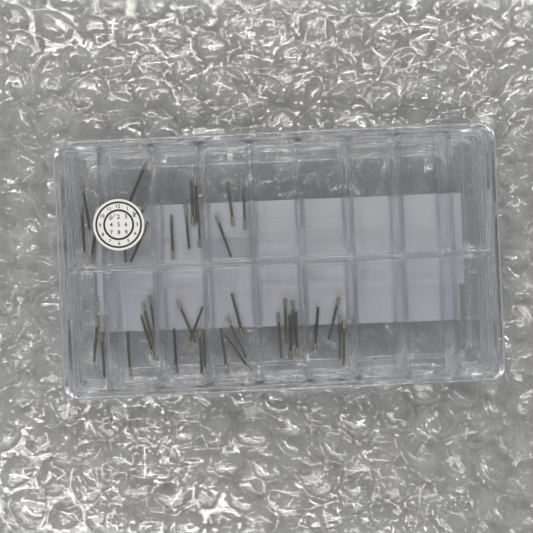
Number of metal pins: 40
